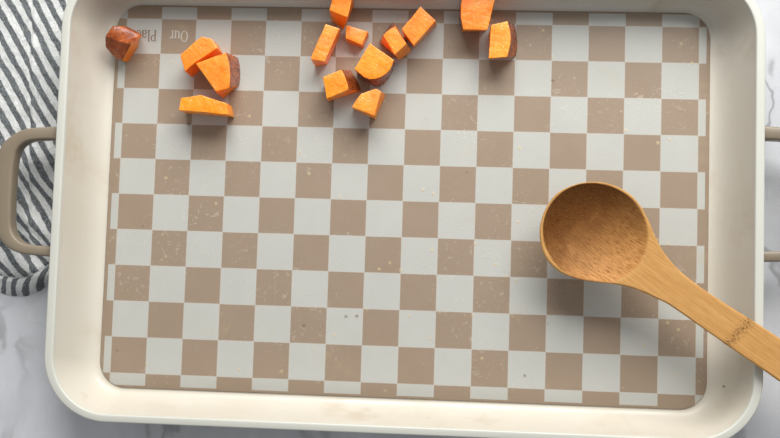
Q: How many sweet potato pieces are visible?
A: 14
